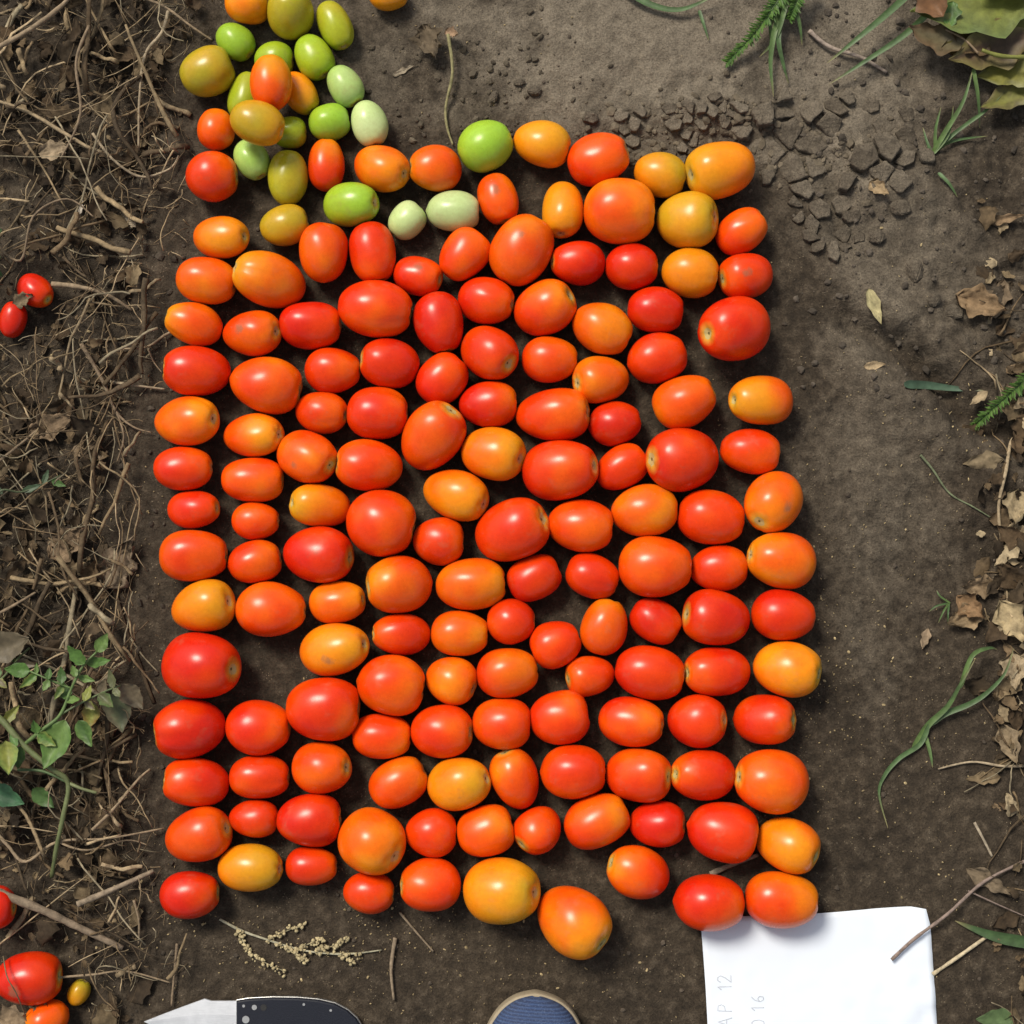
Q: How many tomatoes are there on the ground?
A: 175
